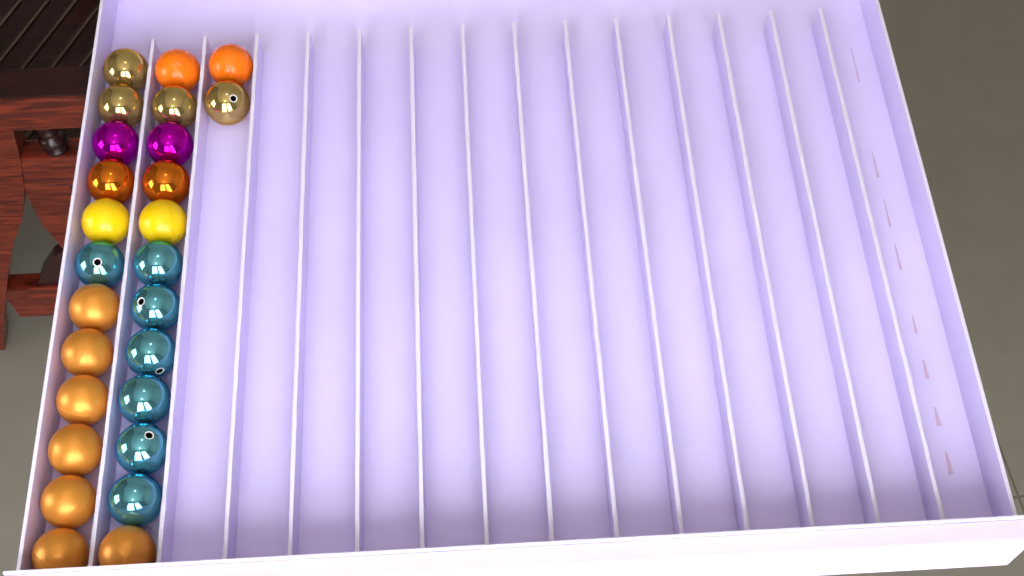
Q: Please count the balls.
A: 26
